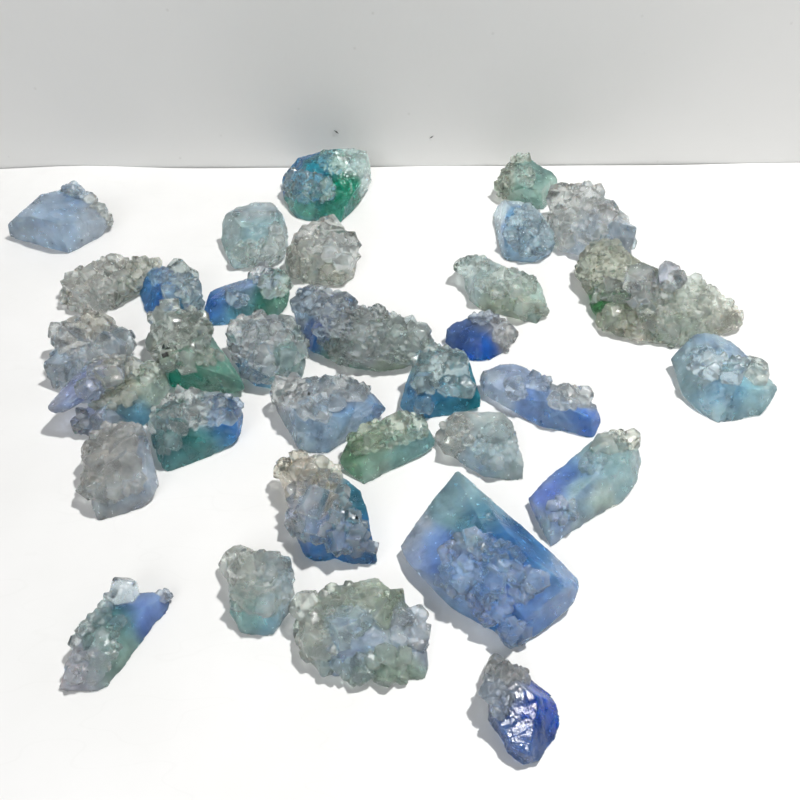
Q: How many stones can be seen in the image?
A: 33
